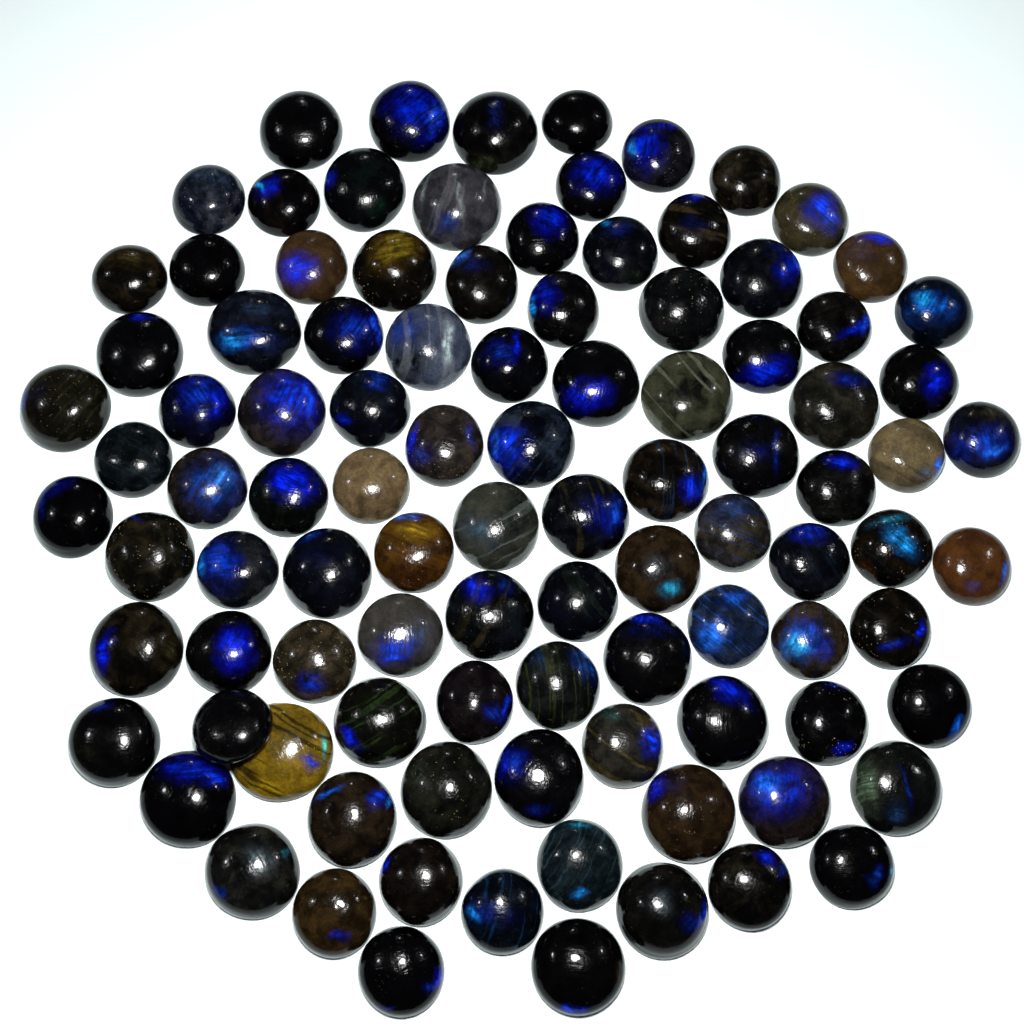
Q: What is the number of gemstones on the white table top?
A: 100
